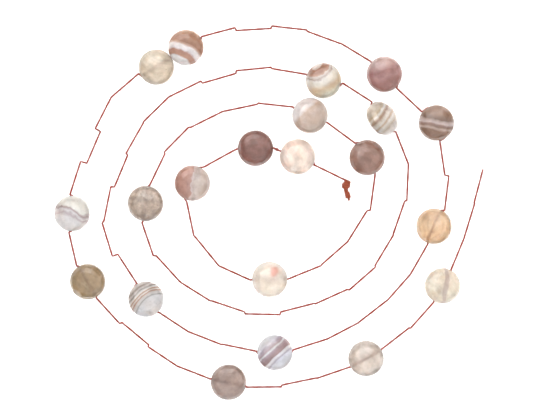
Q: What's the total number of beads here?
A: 21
